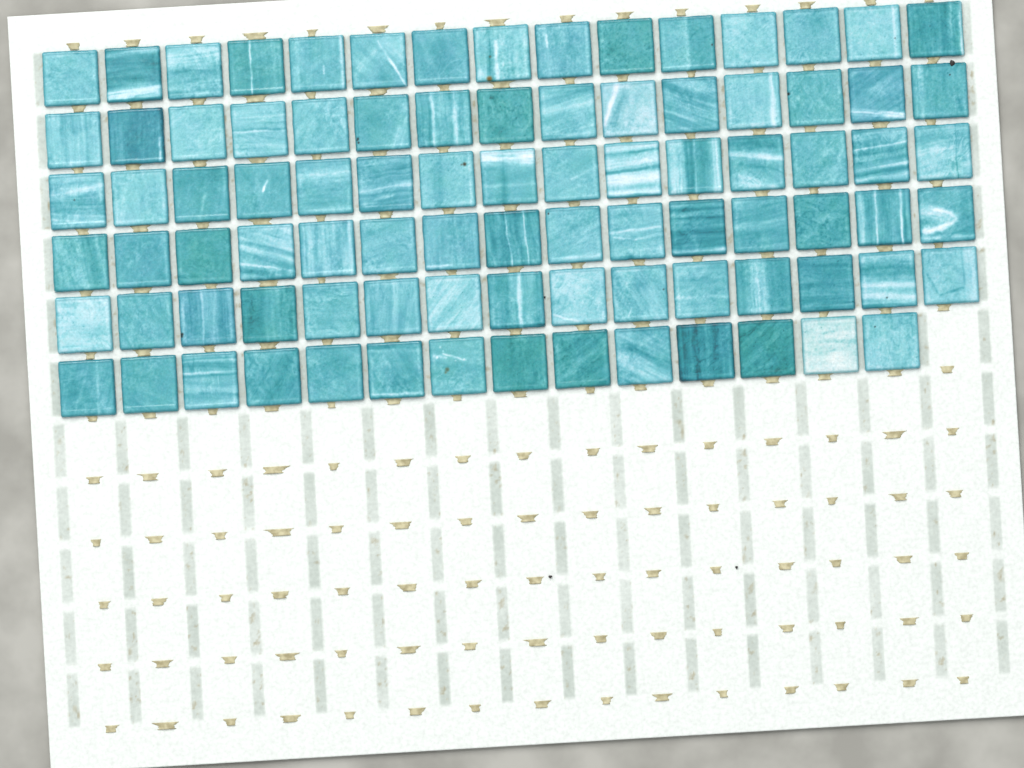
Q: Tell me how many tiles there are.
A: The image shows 89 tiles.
